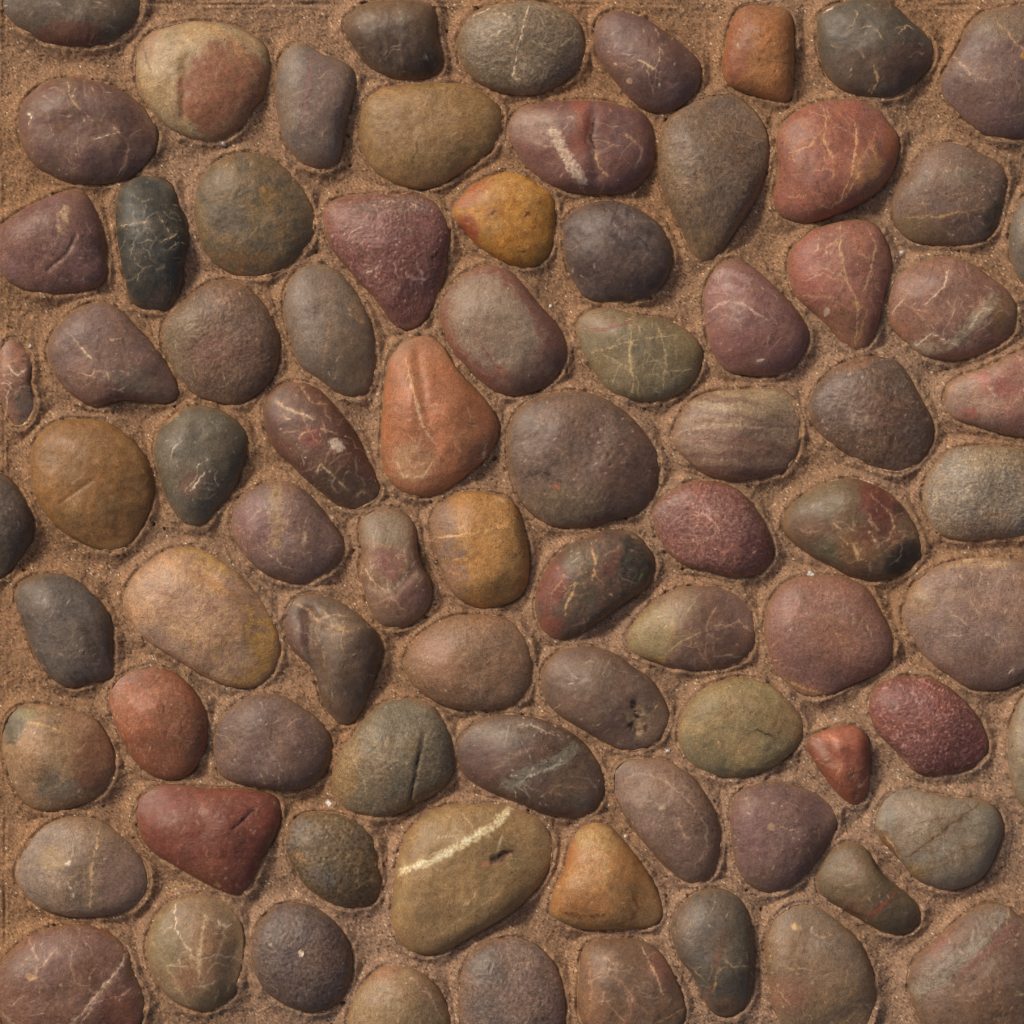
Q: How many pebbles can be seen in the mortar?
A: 82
